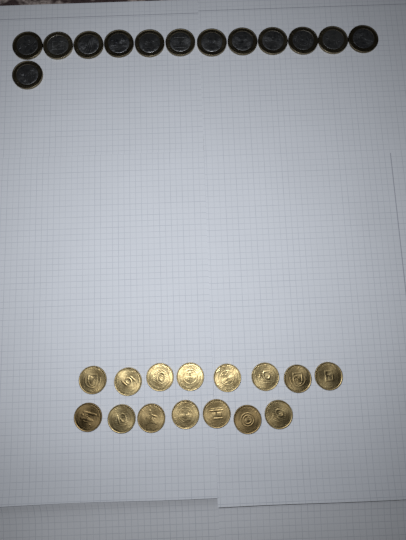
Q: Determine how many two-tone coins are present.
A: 13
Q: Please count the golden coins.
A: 15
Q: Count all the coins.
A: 28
